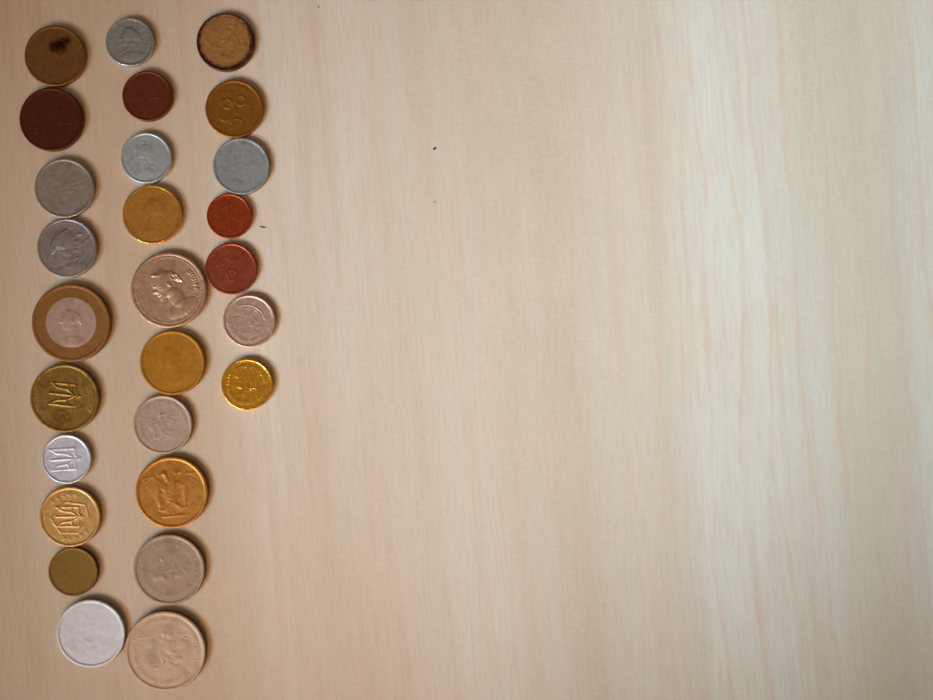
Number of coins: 27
